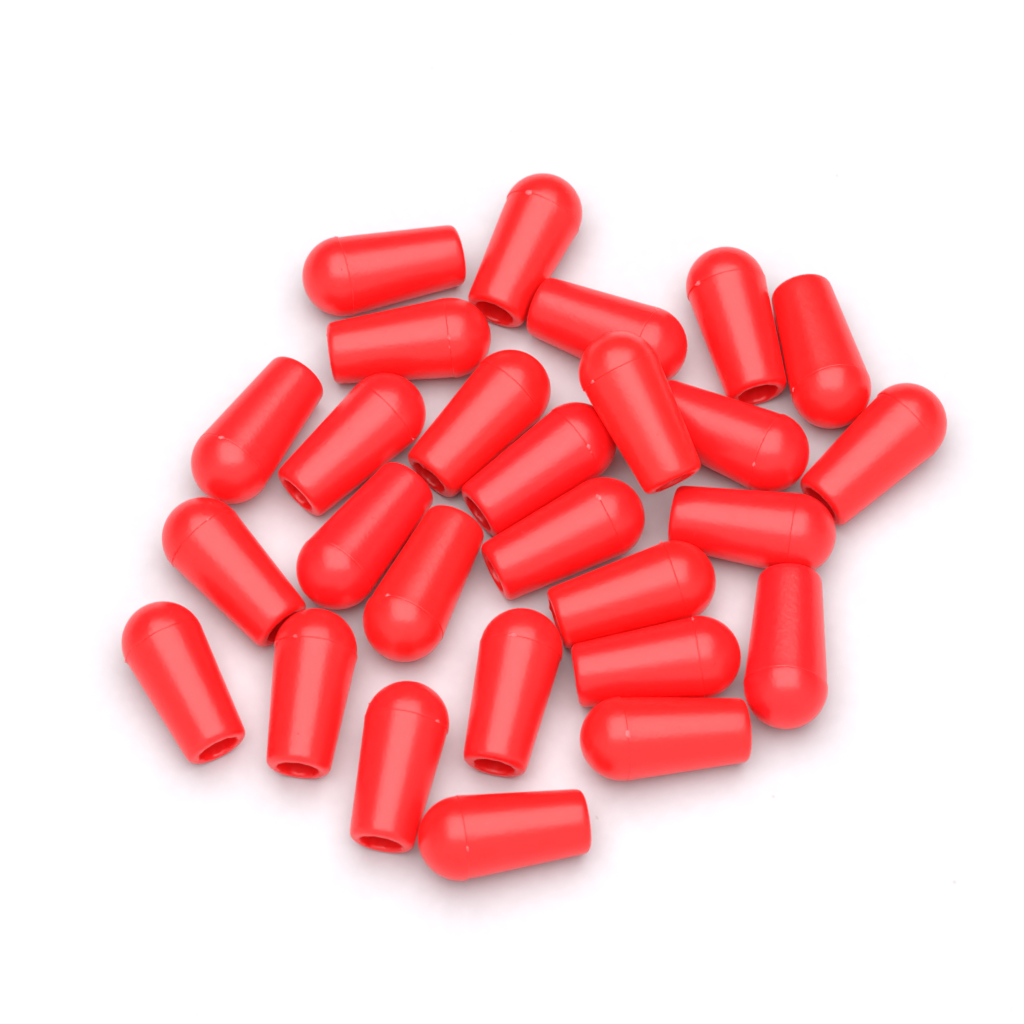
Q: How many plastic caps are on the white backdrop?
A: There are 27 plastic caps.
